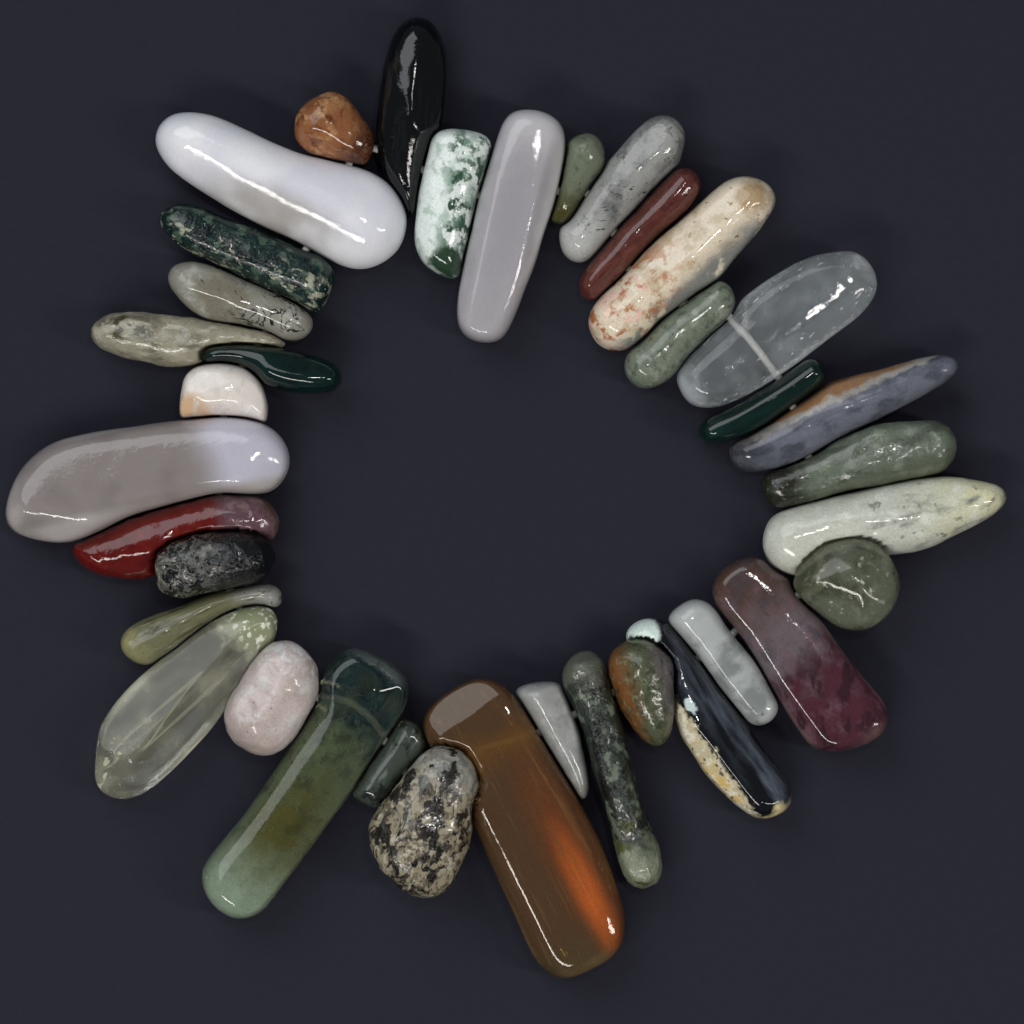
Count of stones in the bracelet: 37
